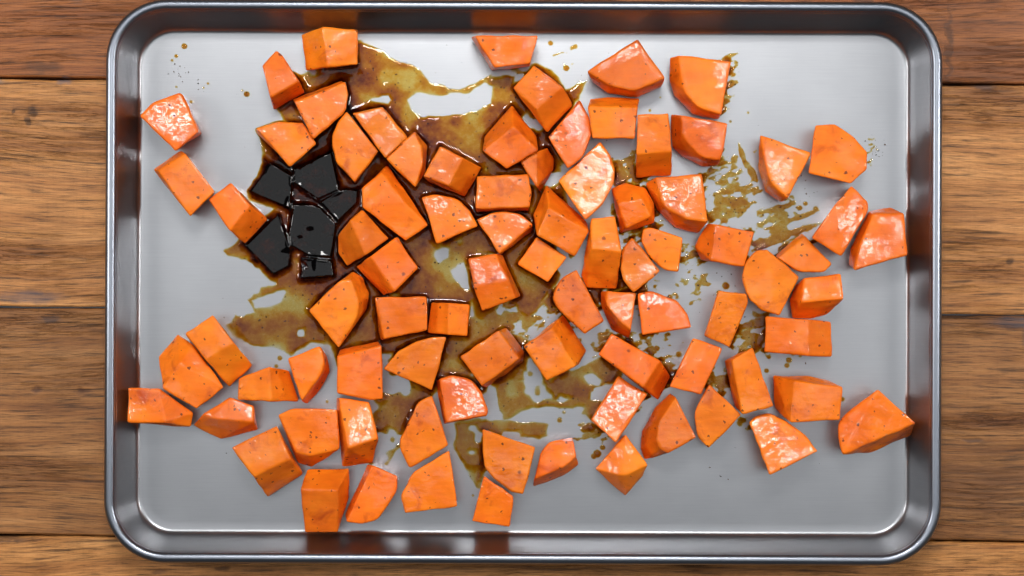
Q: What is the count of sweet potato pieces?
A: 83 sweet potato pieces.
